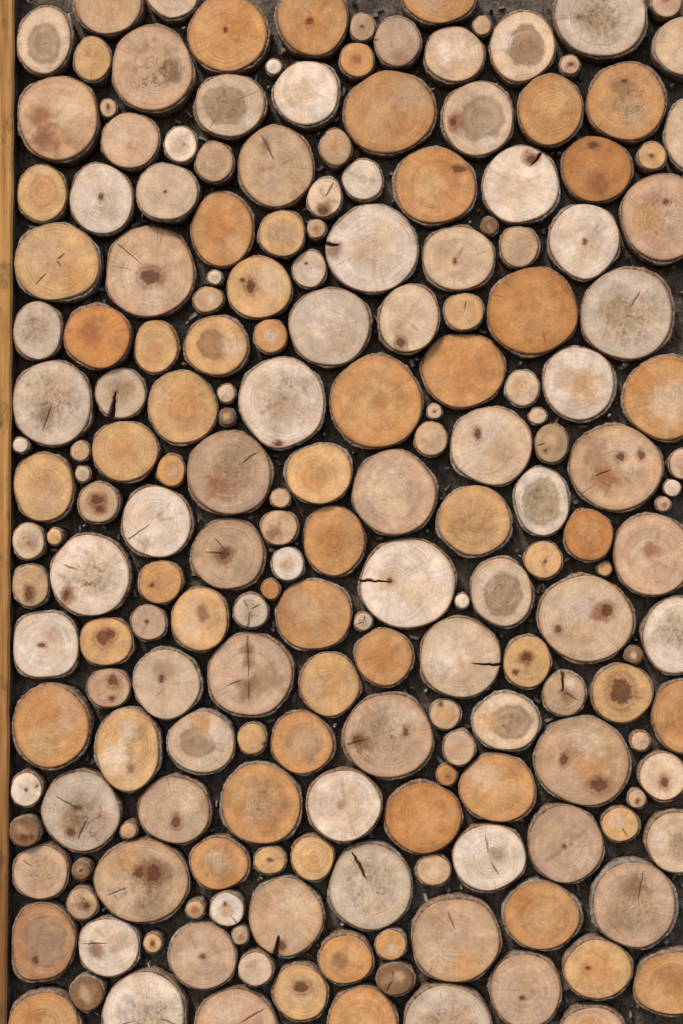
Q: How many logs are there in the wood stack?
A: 200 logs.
